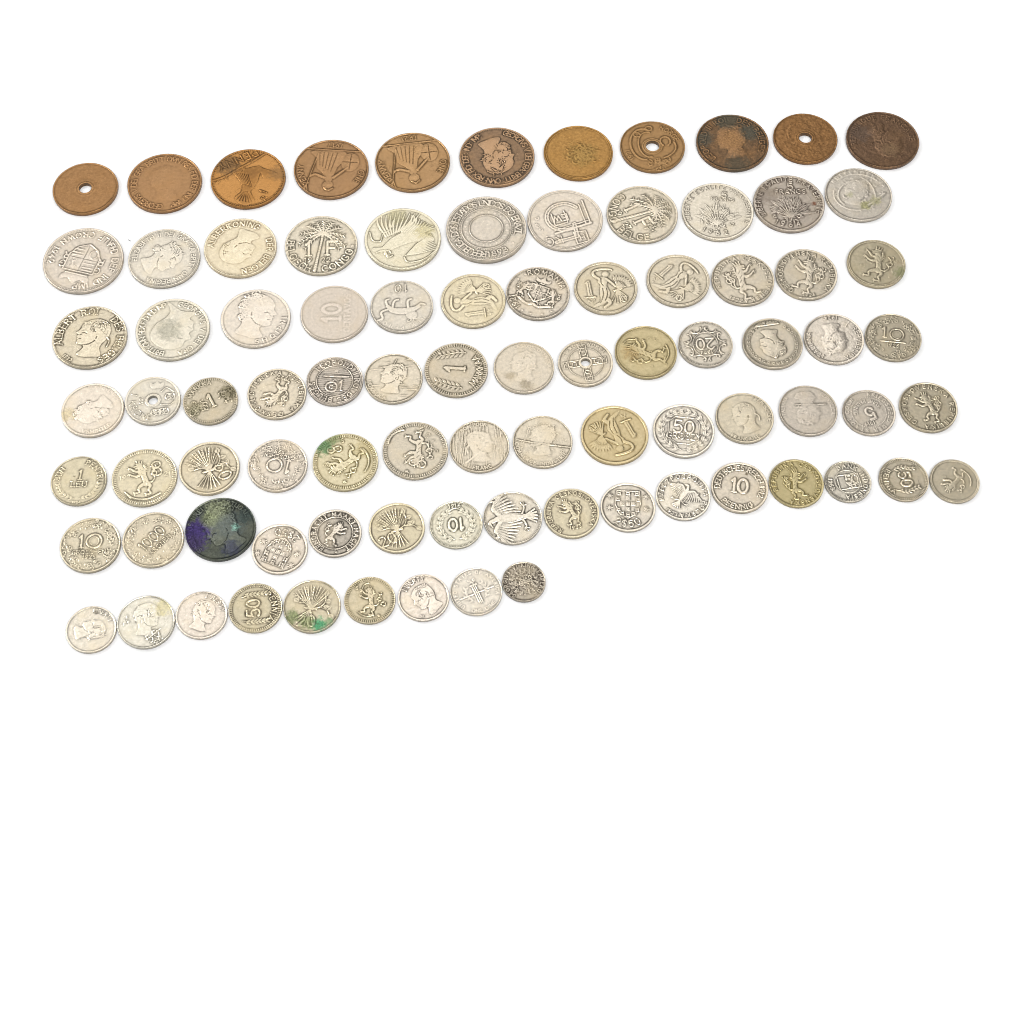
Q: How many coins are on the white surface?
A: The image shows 87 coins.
